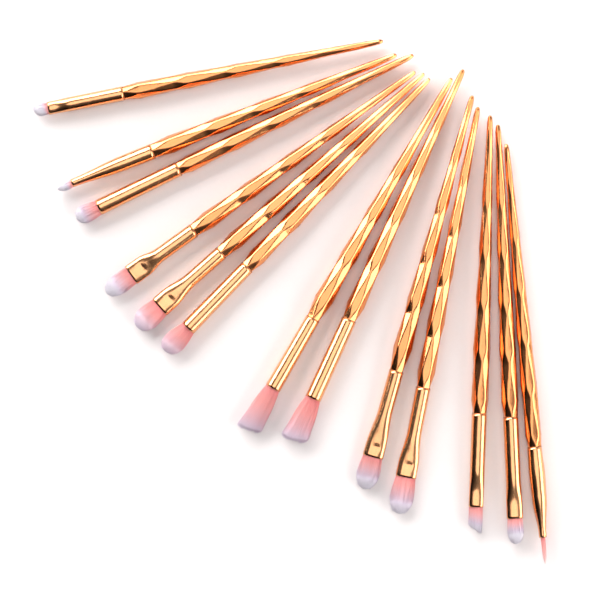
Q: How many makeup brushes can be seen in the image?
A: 13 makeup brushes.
